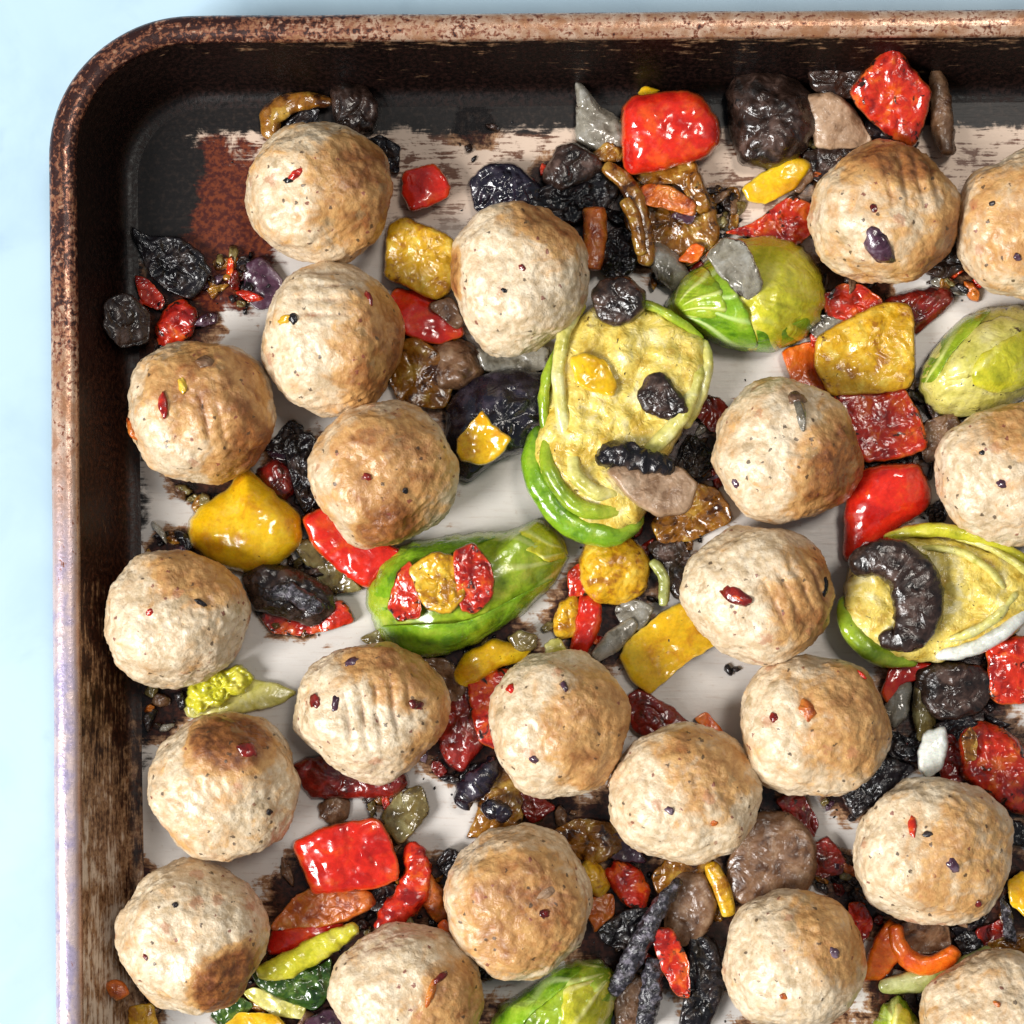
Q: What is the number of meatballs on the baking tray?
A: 22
